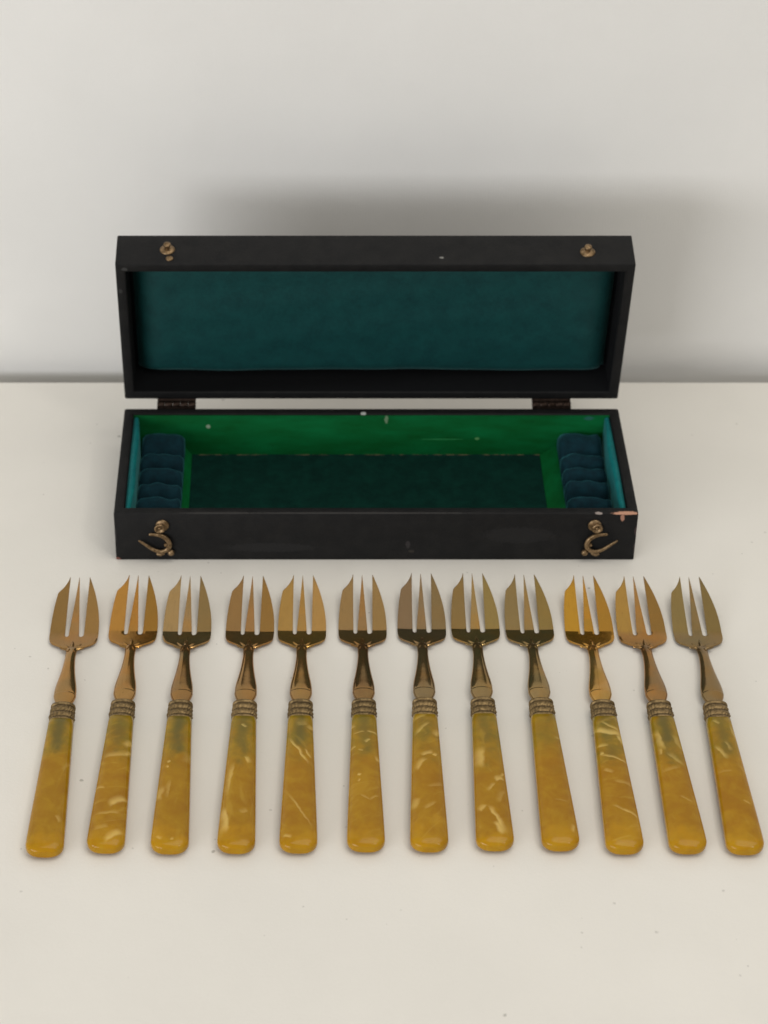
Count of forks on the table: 12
